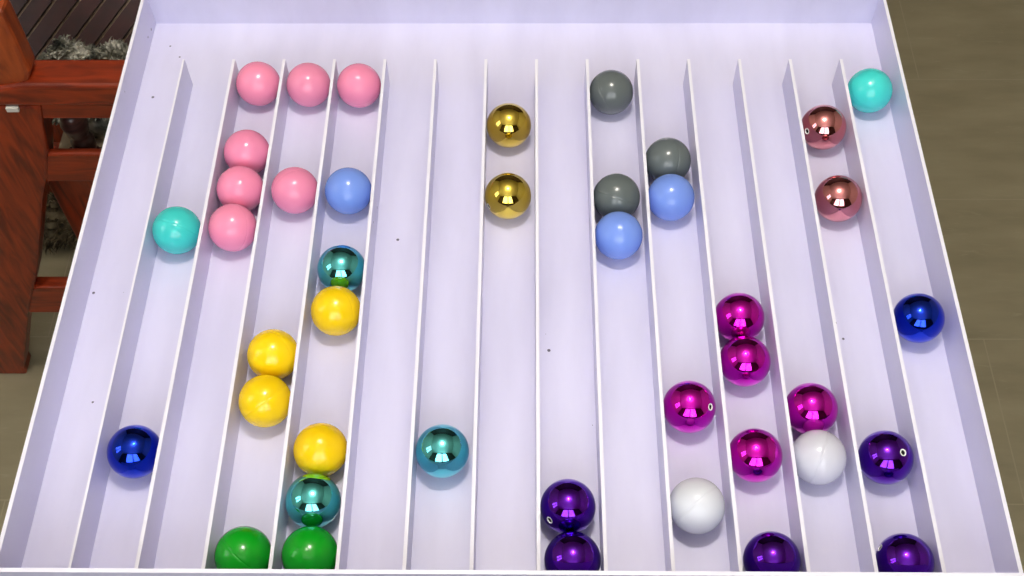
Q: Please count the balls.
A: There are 42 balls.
